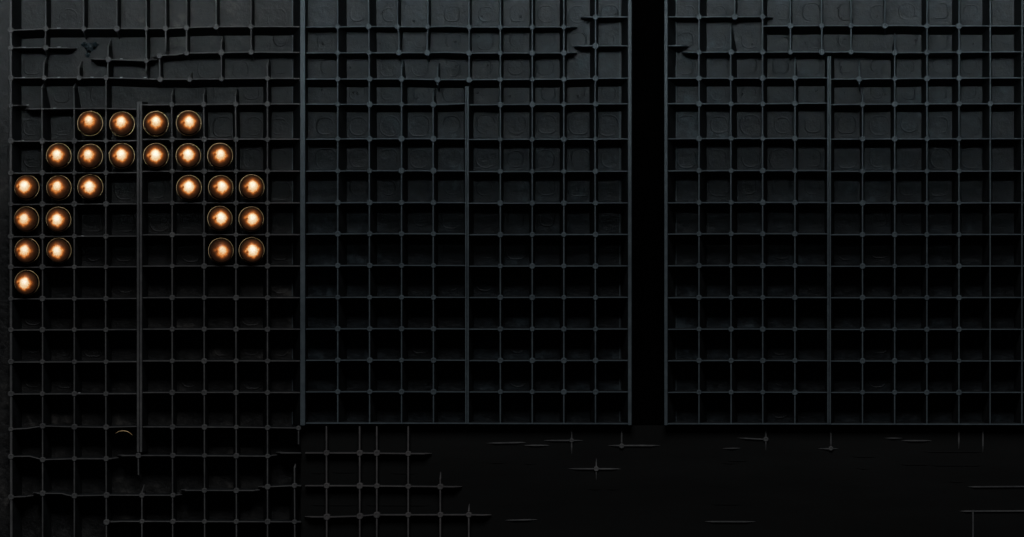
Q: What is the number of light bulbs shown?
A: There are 25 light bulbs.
